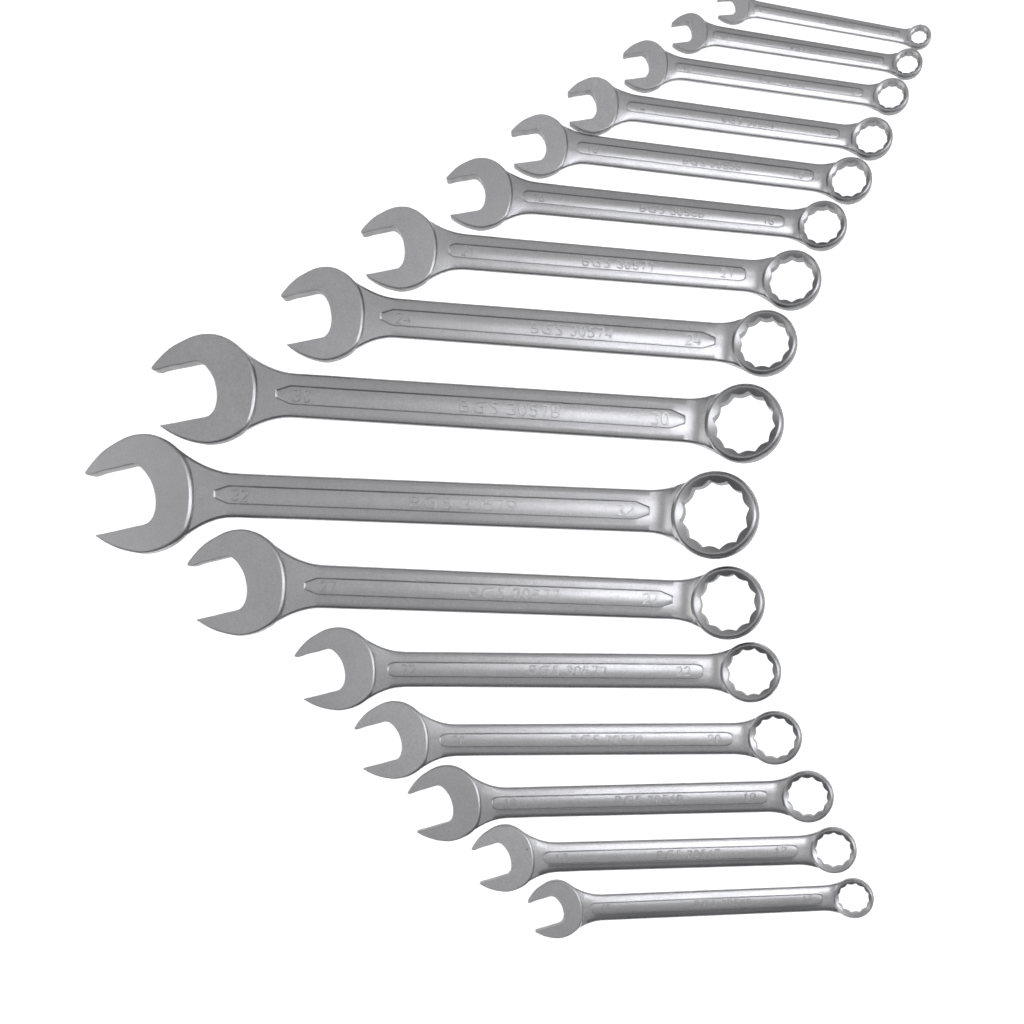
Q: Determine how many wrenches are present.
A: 16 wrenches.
